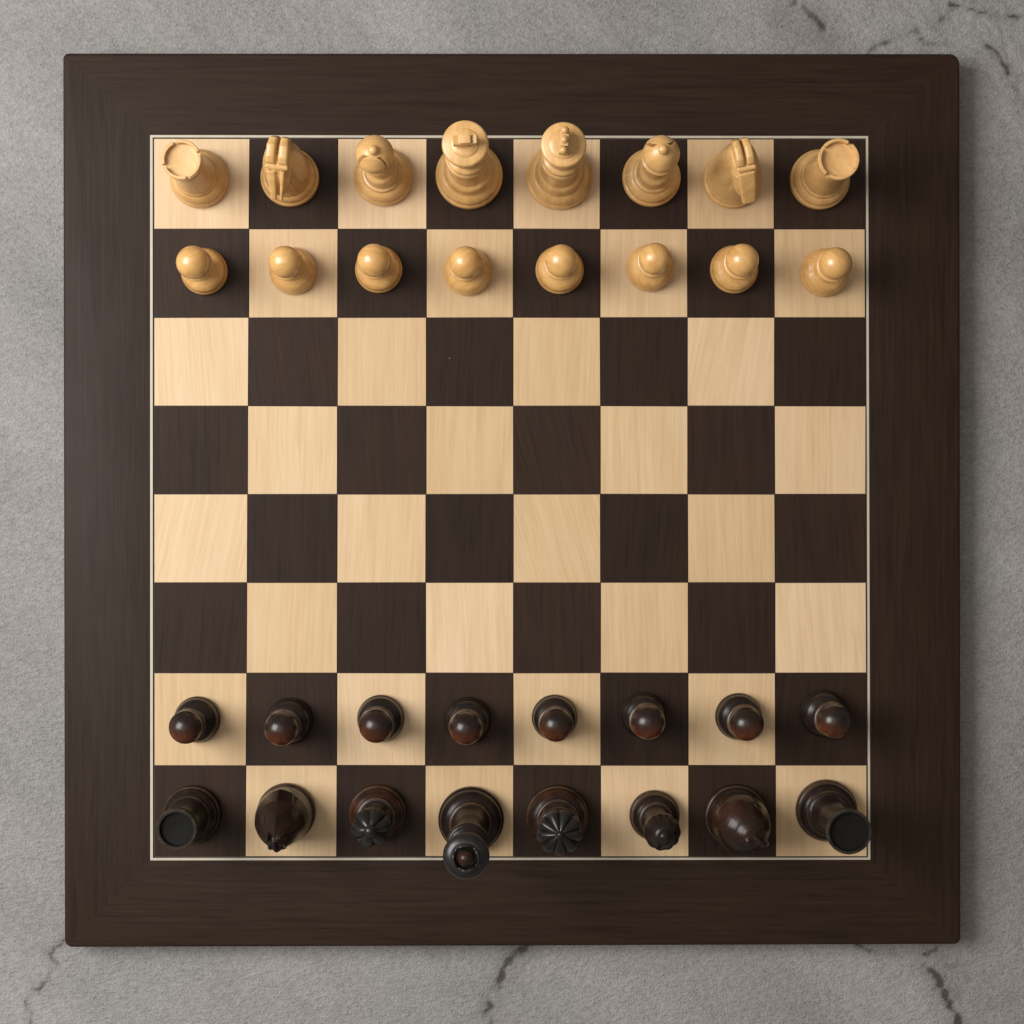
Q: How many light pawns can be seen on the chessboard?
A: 8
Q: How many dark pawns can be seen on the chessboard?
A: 8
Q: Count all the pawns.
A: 16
